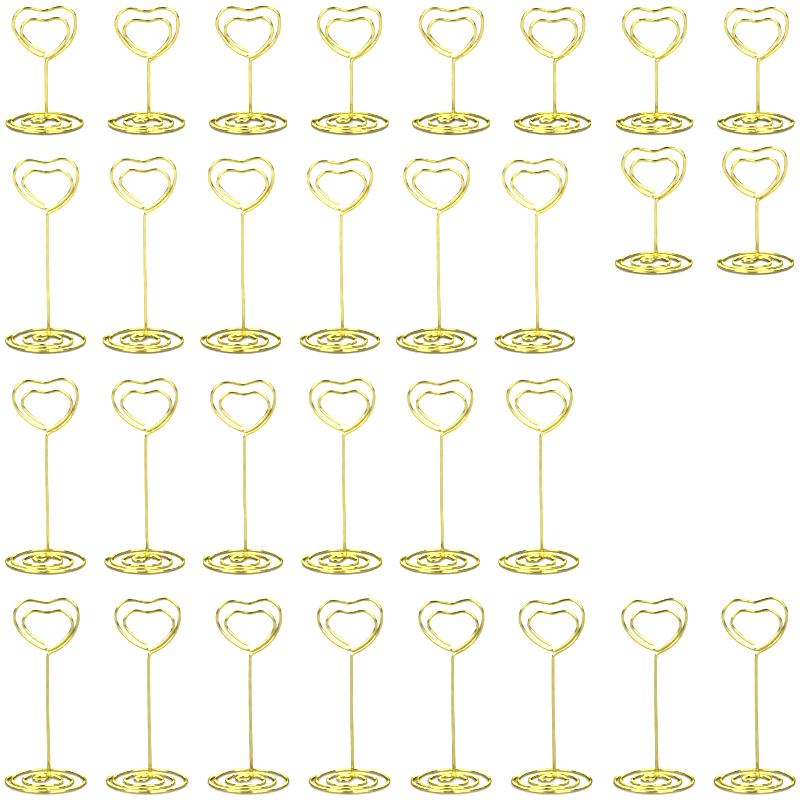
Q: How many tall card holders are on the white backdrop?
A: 20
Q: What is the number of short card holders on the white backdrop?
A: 10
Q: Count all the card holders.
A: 30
